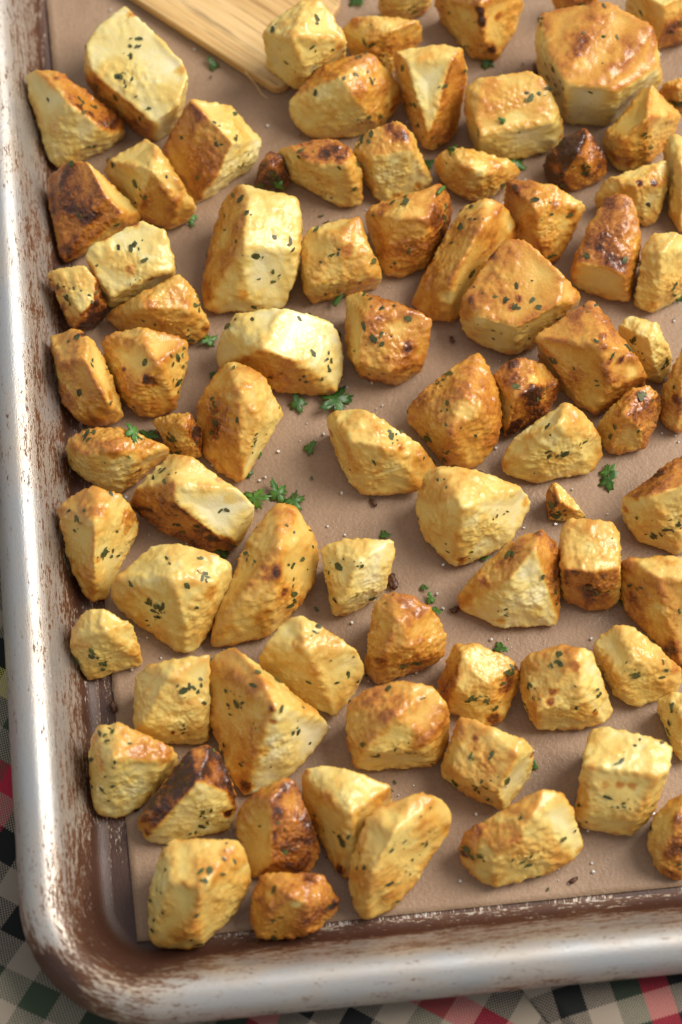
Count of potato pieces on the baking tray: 82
